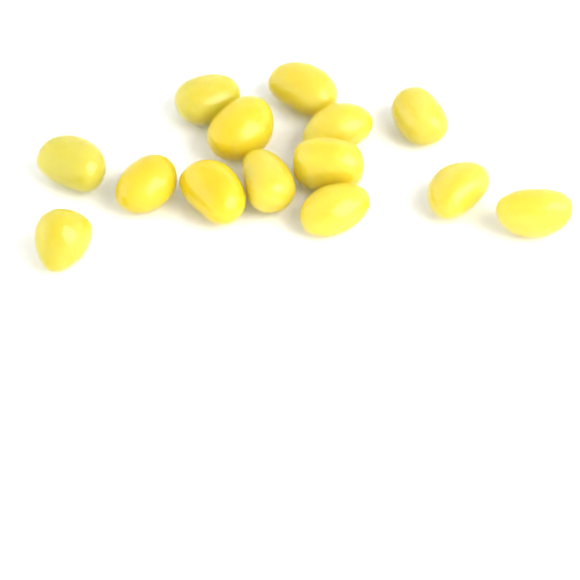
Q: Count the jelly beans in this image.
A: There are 14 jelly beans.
